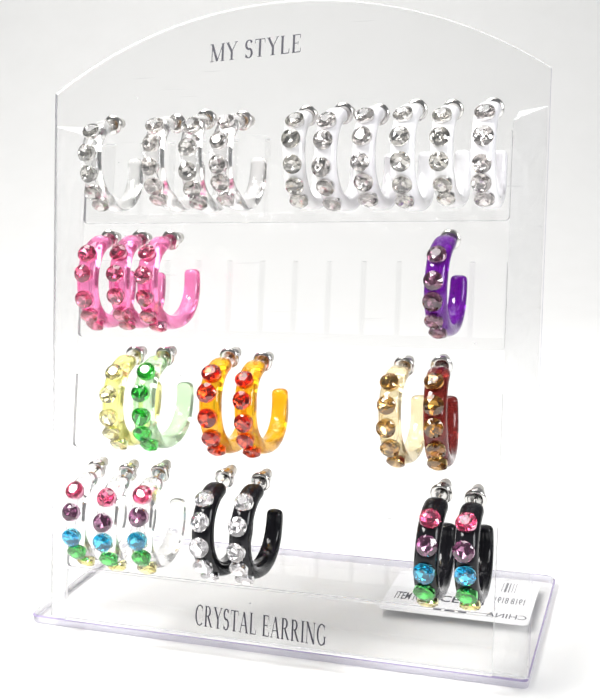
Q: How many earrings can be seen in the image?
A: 27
